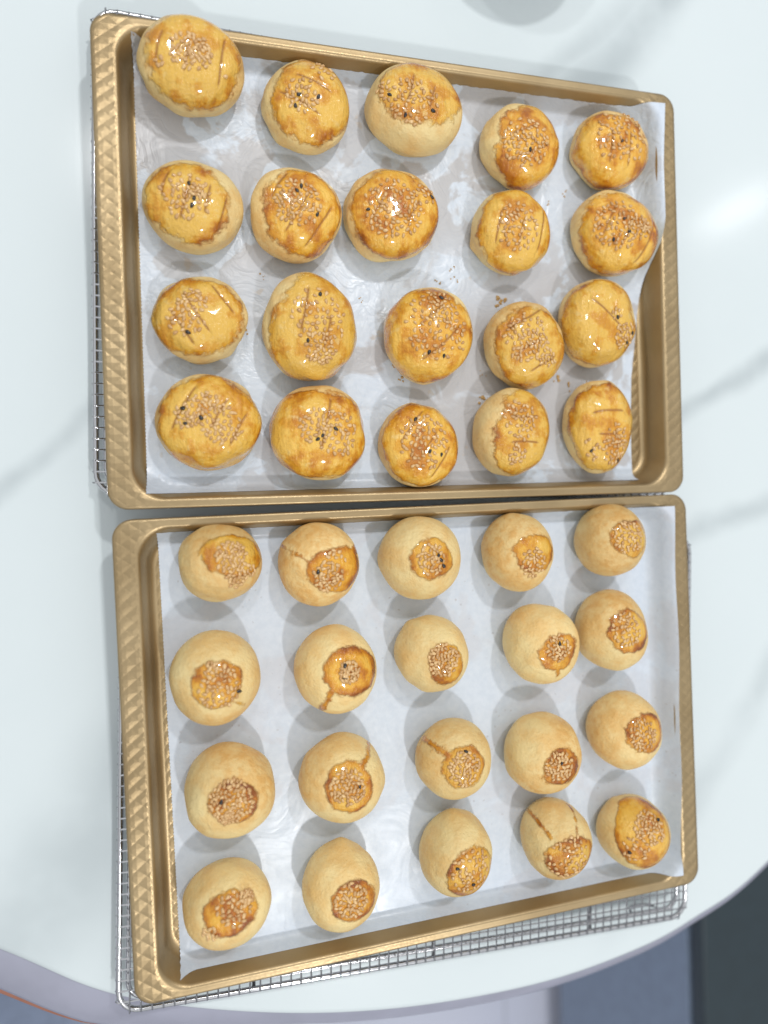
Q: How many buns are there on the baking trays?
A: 40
